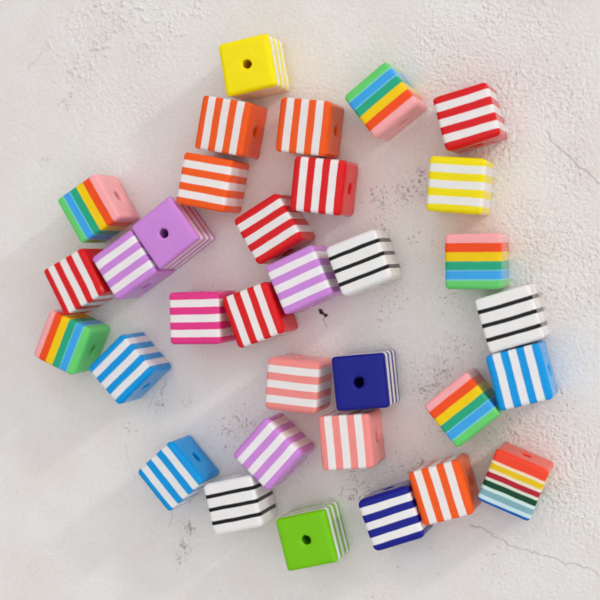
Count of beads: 33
